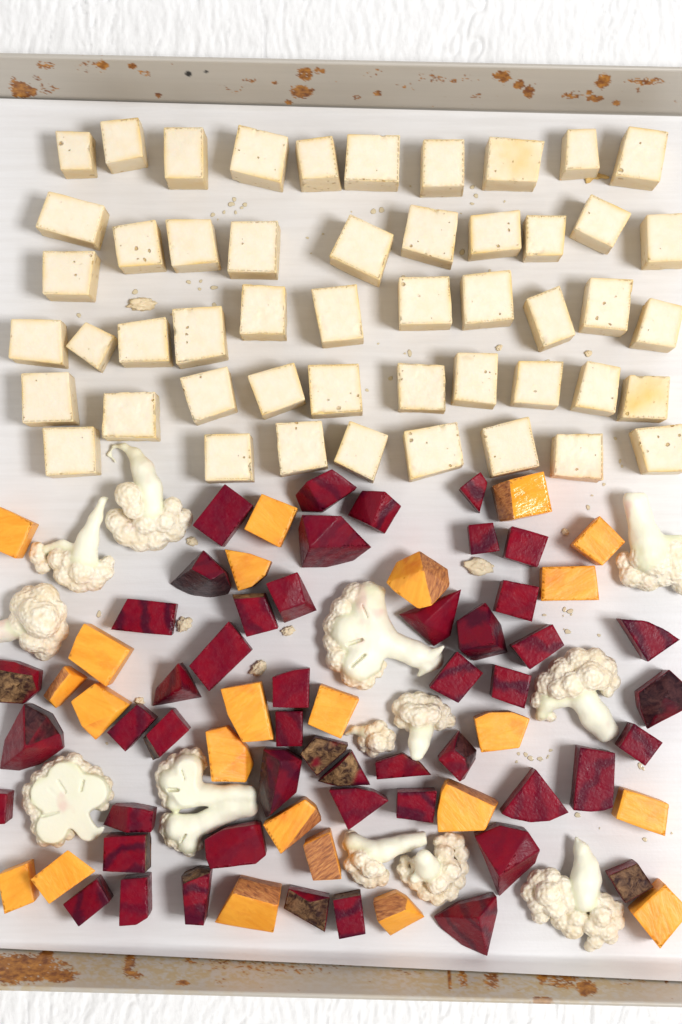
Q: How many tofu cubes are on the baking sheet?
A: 50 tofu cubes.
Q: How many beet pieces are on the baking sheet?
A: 49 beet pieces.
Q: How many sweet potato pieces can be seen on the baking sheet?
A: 23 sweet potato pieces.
